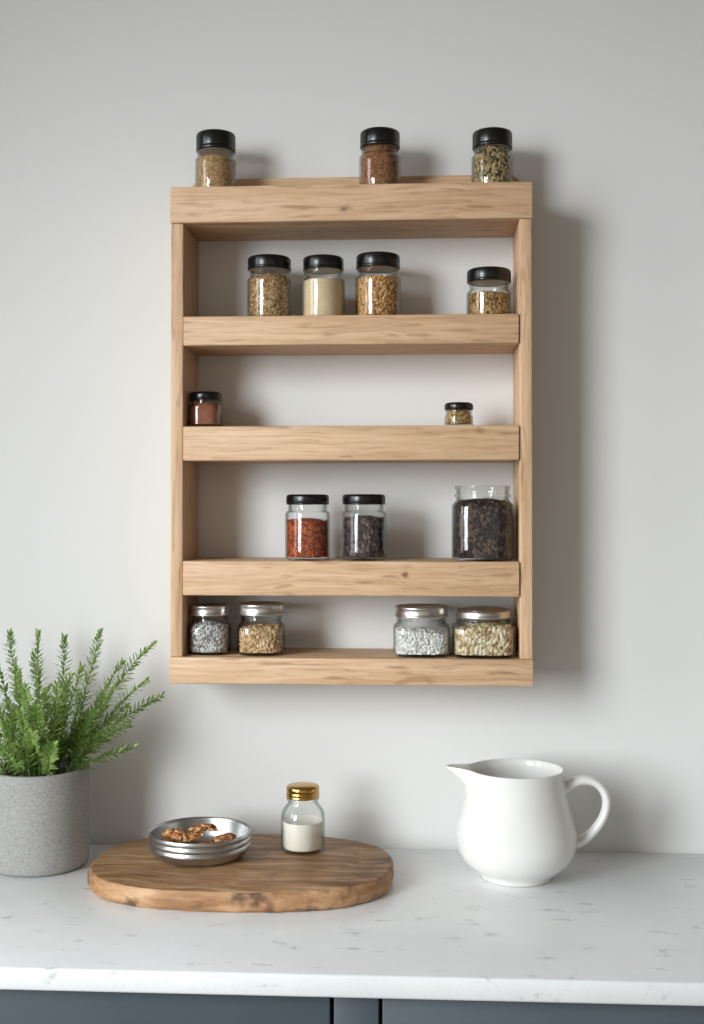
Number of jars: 16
